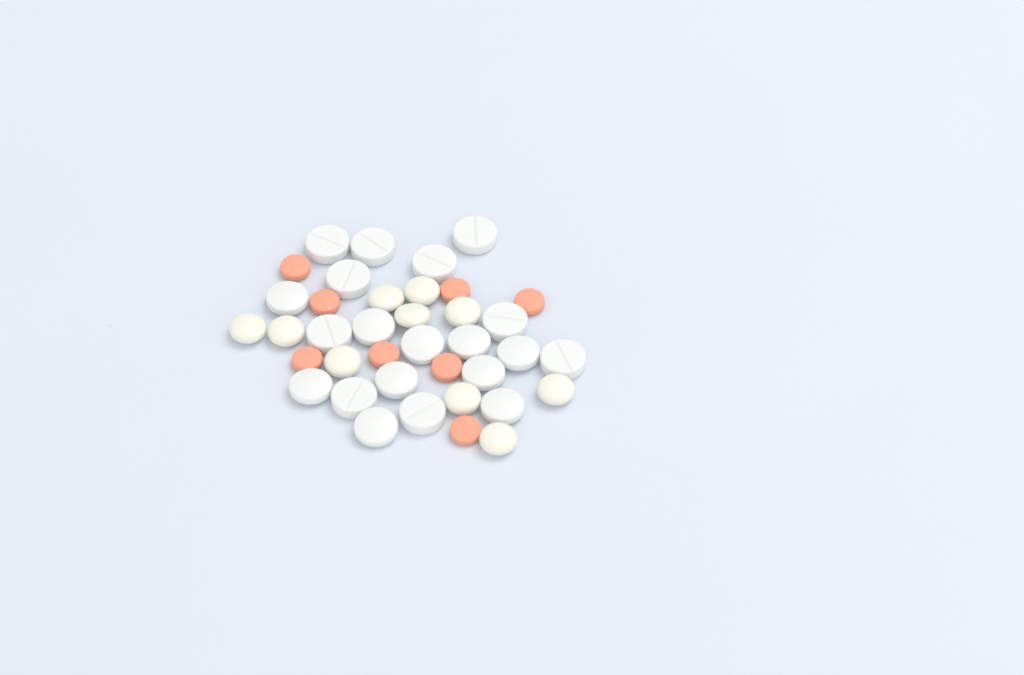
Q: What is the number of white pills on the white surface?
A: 20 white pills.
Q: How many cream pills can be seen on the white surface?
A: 10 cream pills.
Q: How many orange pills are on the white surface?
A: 8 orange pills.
